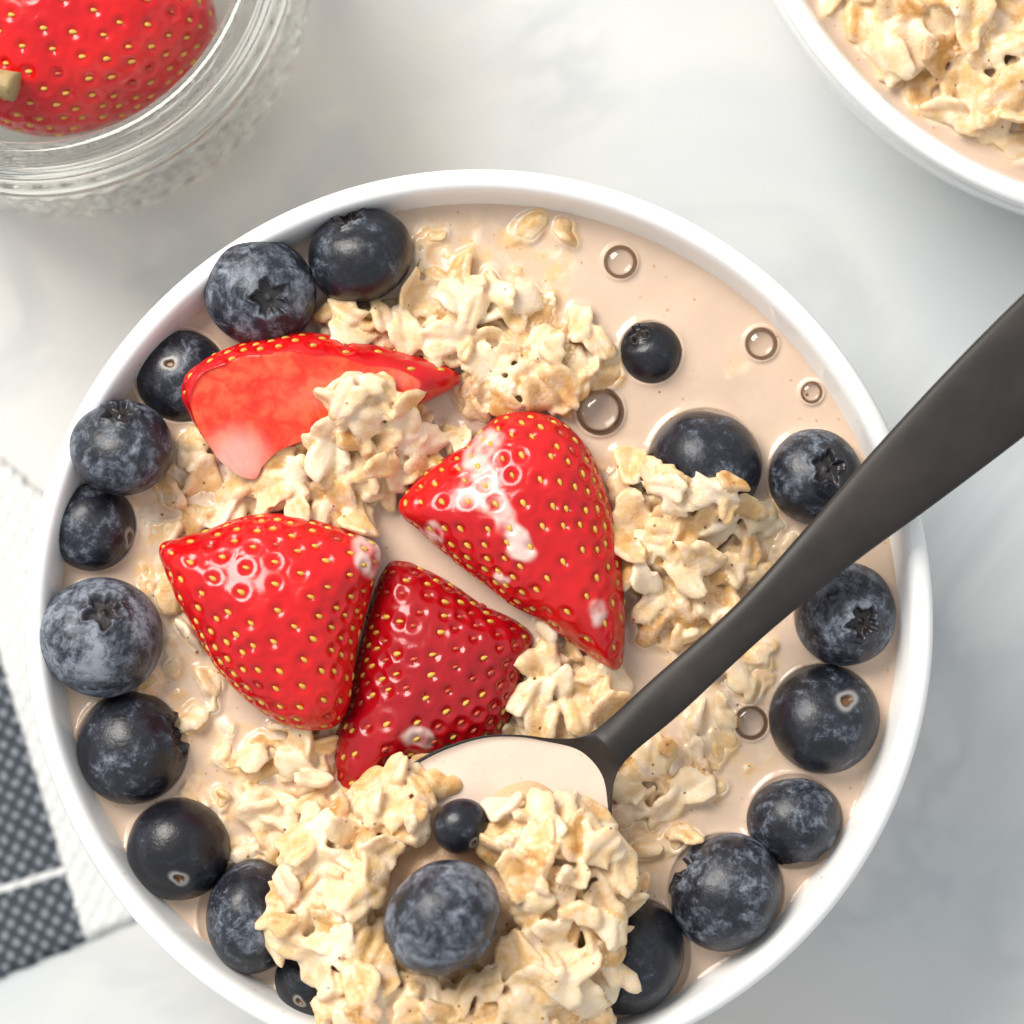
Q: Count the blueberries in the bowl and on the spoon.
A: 20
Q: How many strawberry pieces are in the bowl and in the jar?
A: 5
